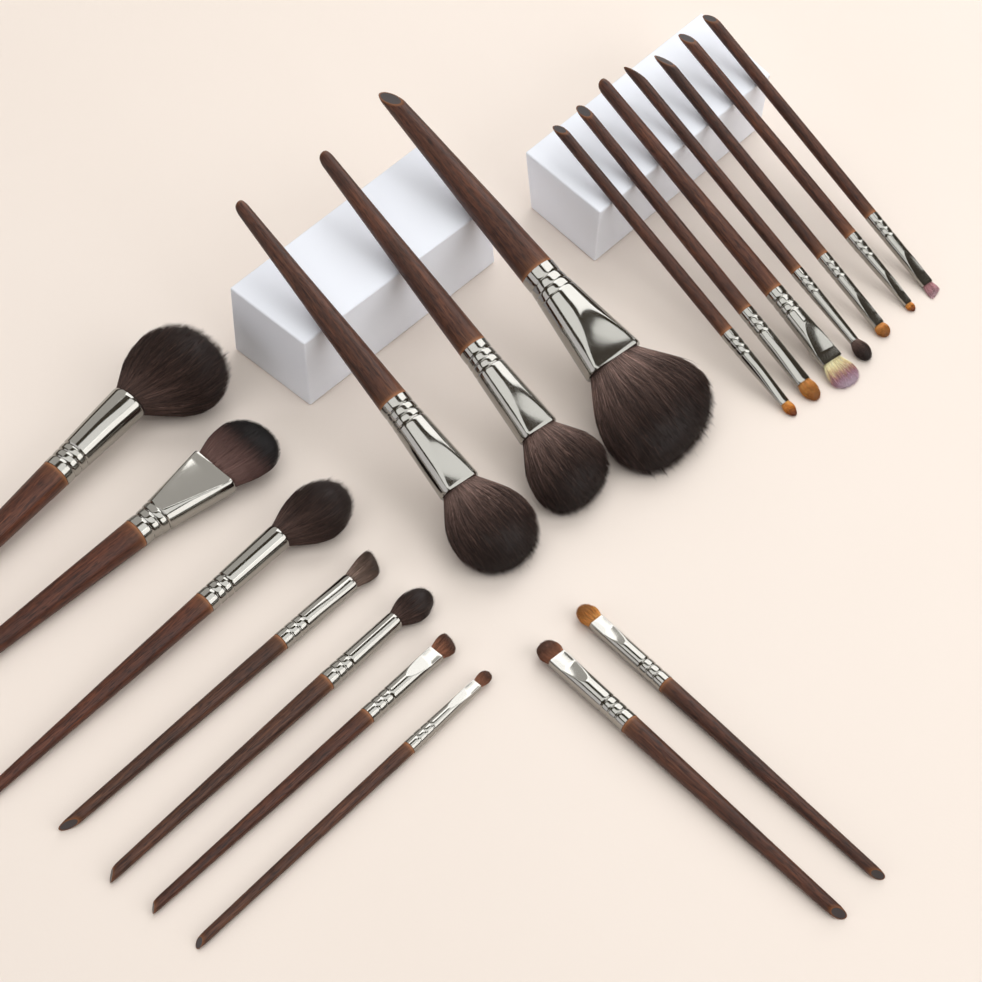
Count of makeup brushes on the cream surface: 19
